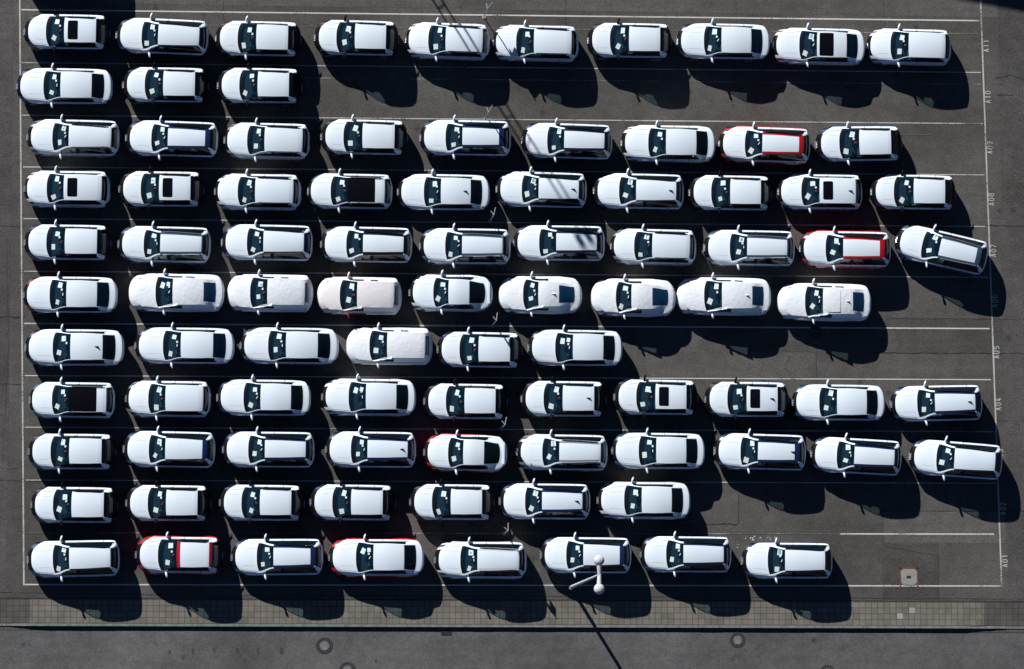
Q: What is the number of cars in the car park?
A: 92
